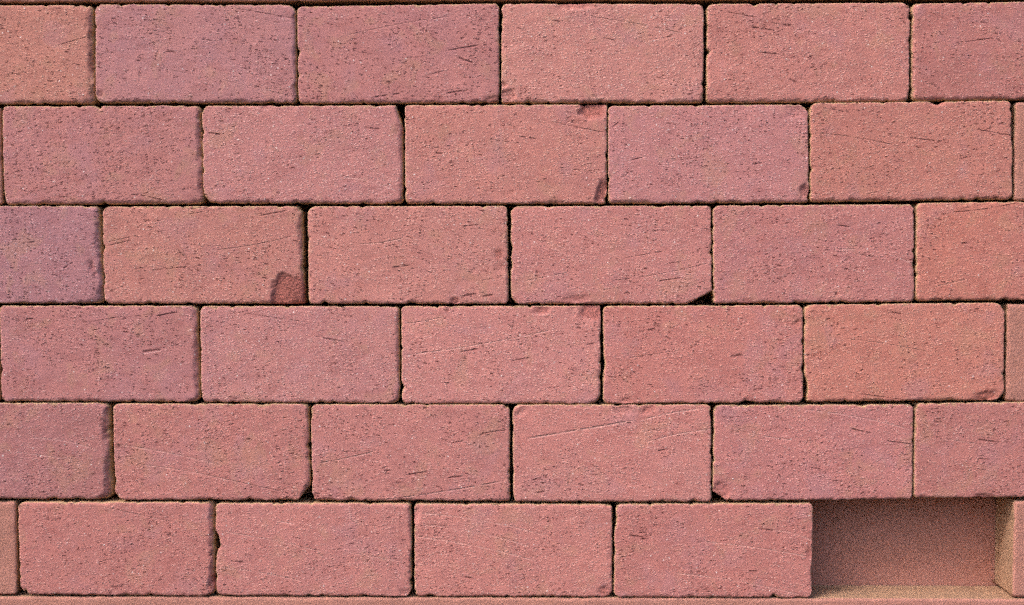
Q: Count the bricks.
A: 32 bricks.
